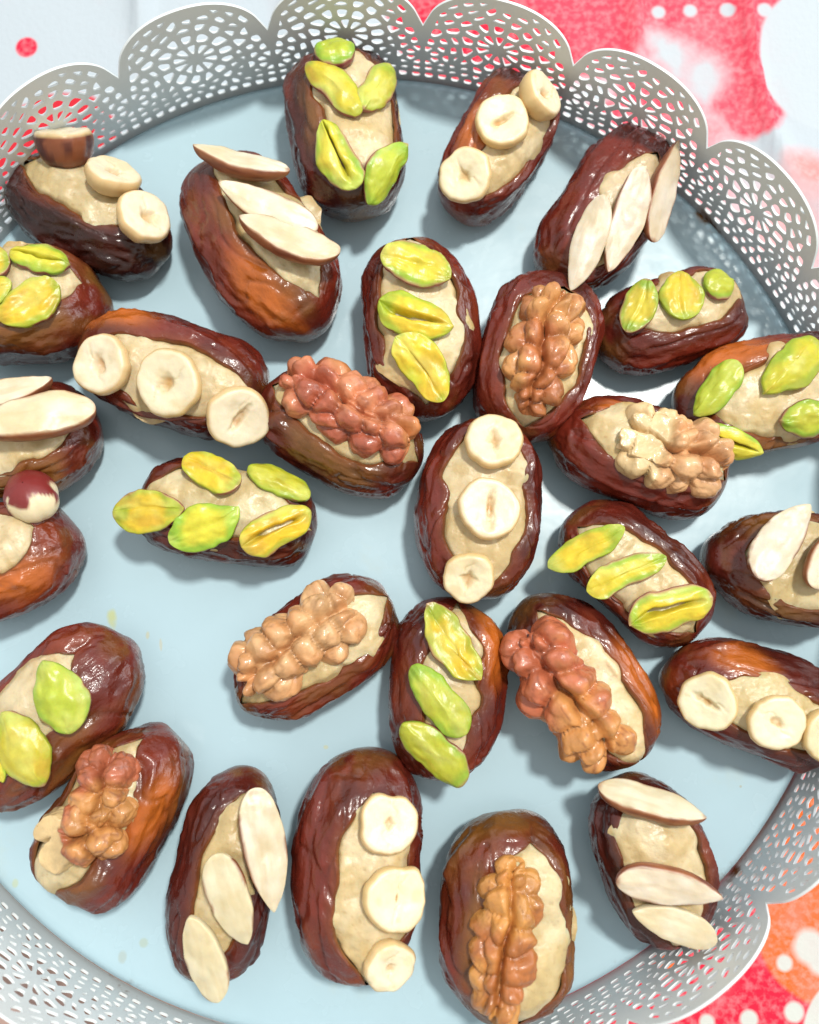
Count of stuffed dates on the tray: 29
